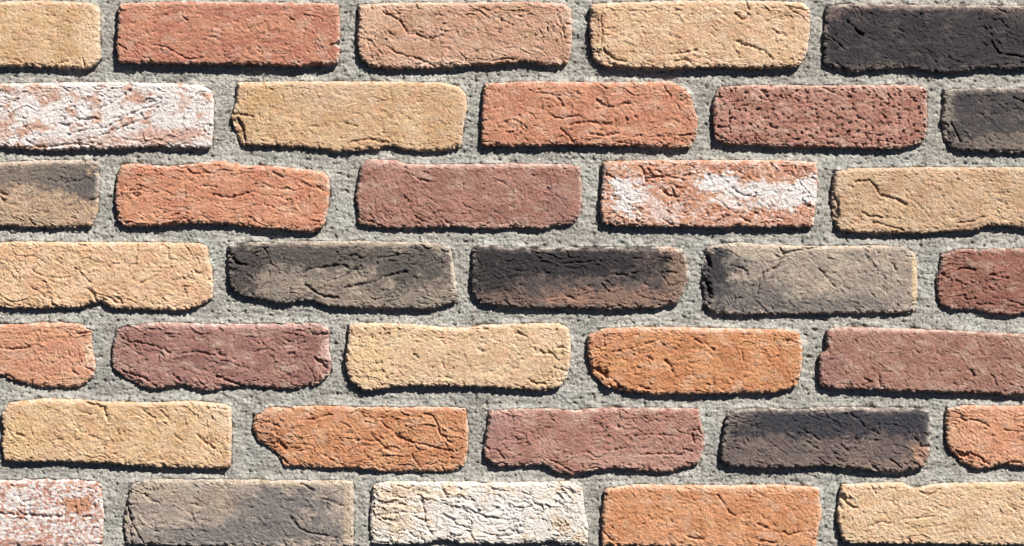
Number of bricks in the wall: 35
